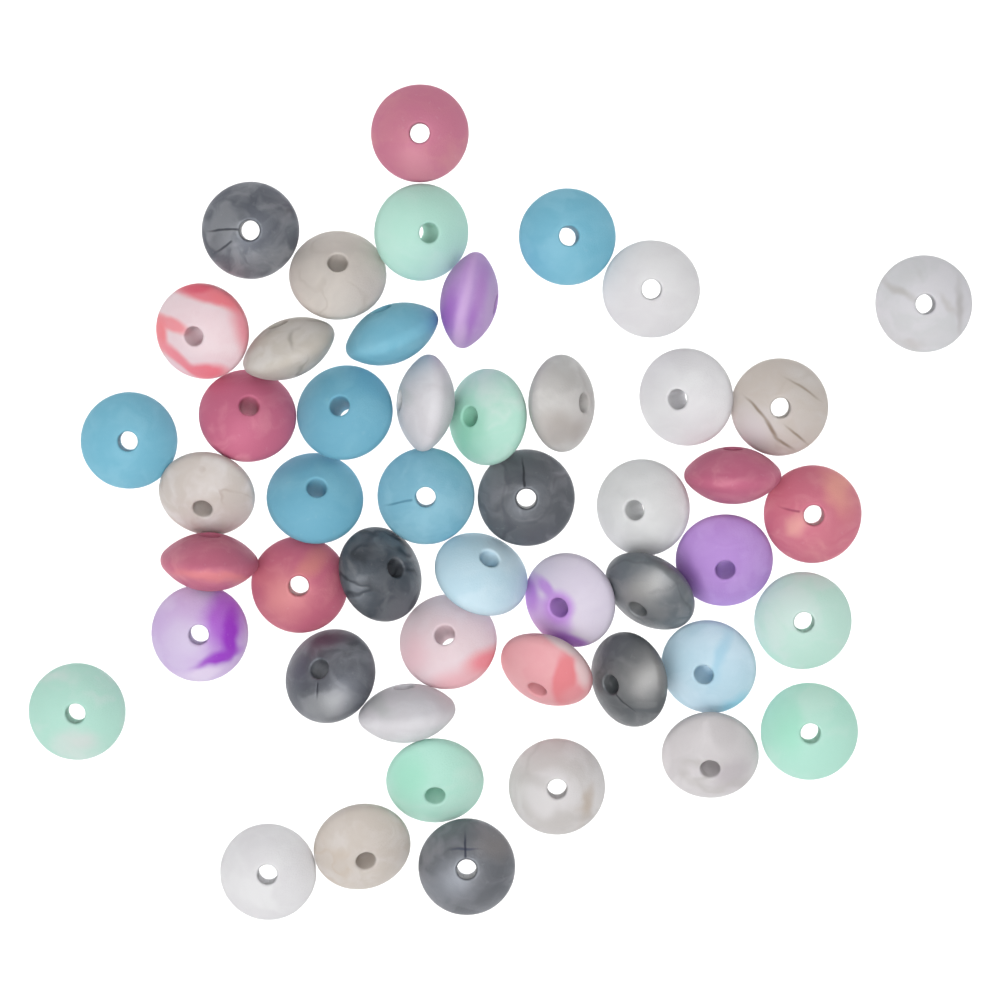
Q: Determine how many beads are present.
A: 49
